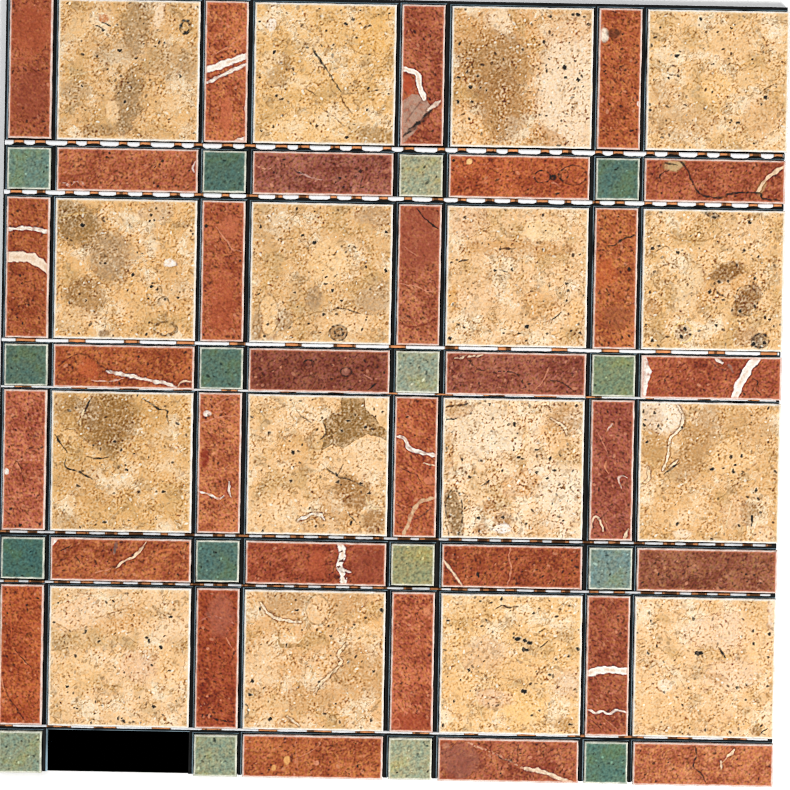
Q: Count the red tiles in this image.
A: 31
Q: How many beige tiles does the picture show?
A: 16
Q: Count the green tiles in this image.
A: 16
